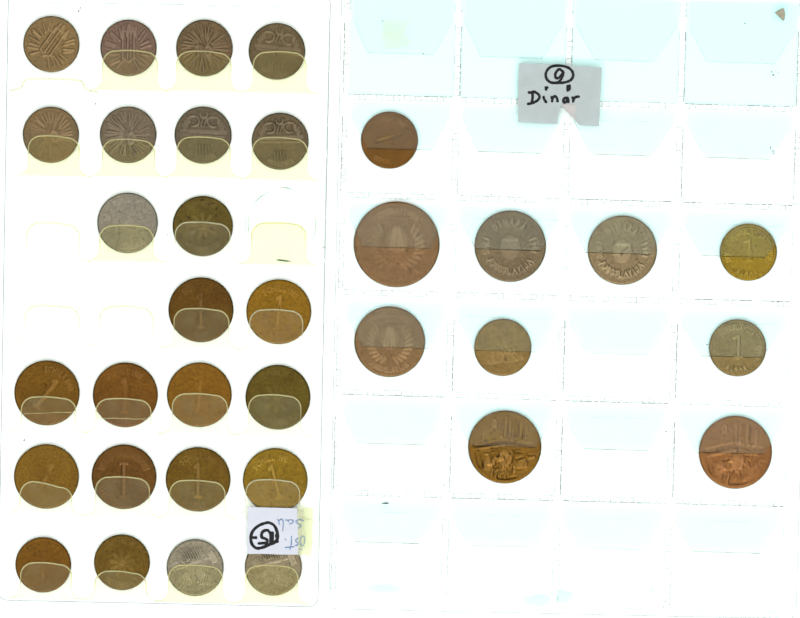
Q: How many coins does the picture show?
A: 34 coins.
